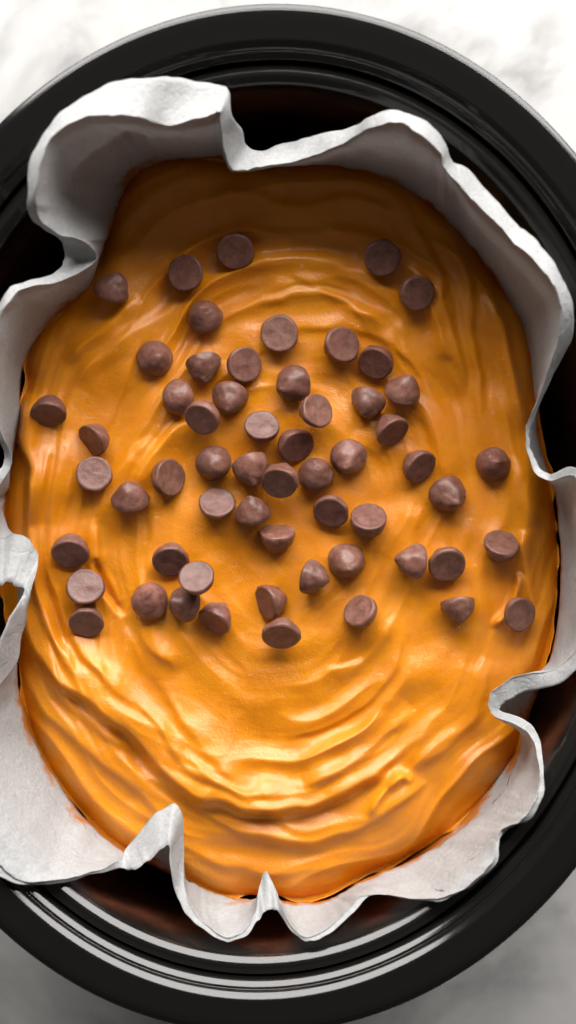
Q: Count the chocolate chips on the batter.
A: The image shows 58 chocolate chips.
